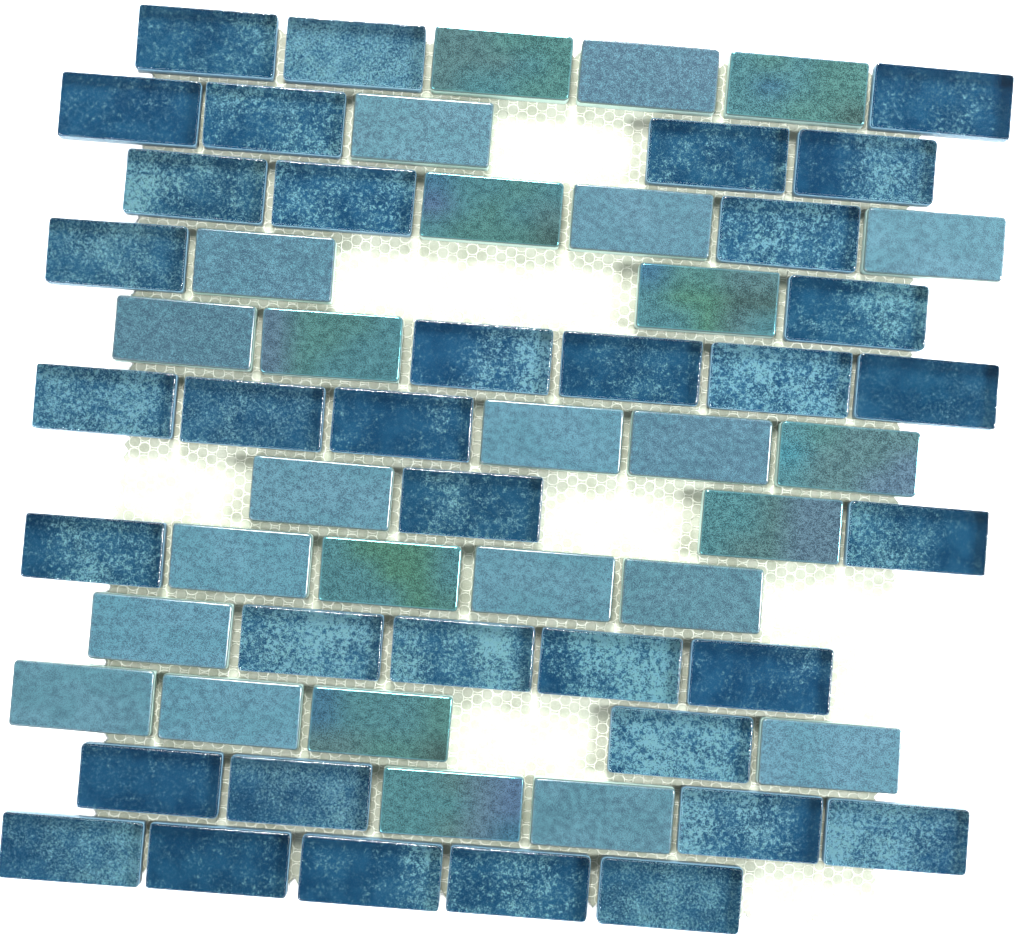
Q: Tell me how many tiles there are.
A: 63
